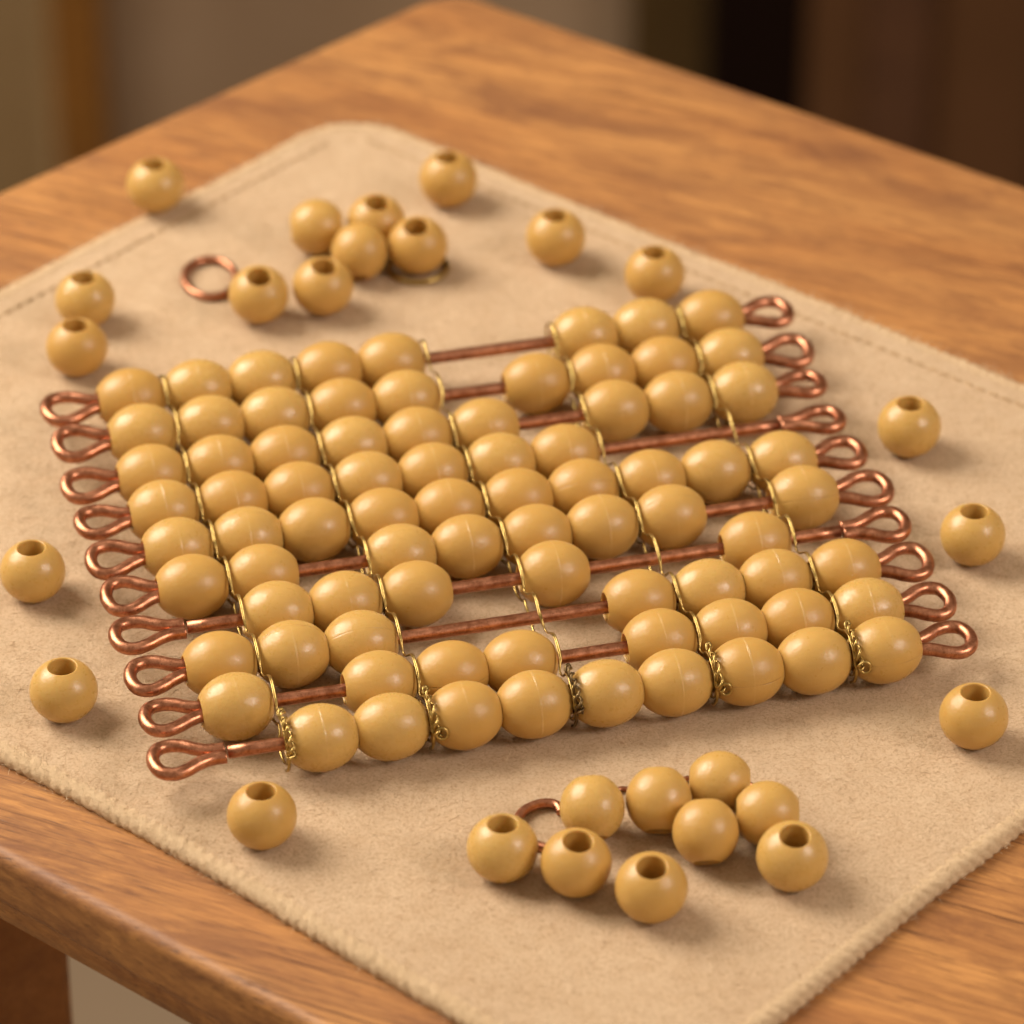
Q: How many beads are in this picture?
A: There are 107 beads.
